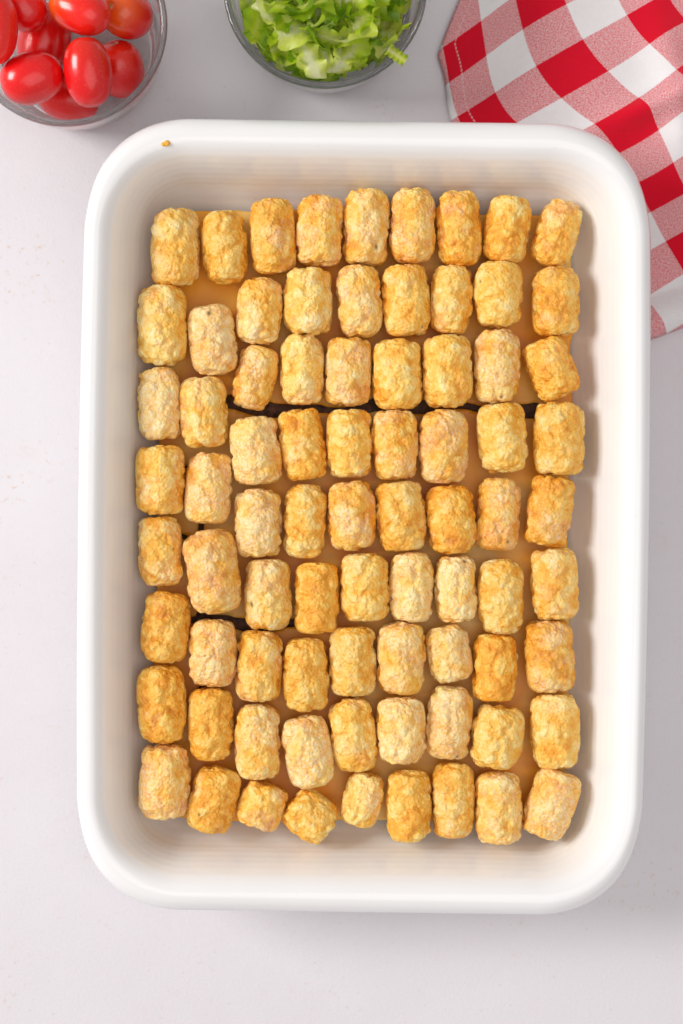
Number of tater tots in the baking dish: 79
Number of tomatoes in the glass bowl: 9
